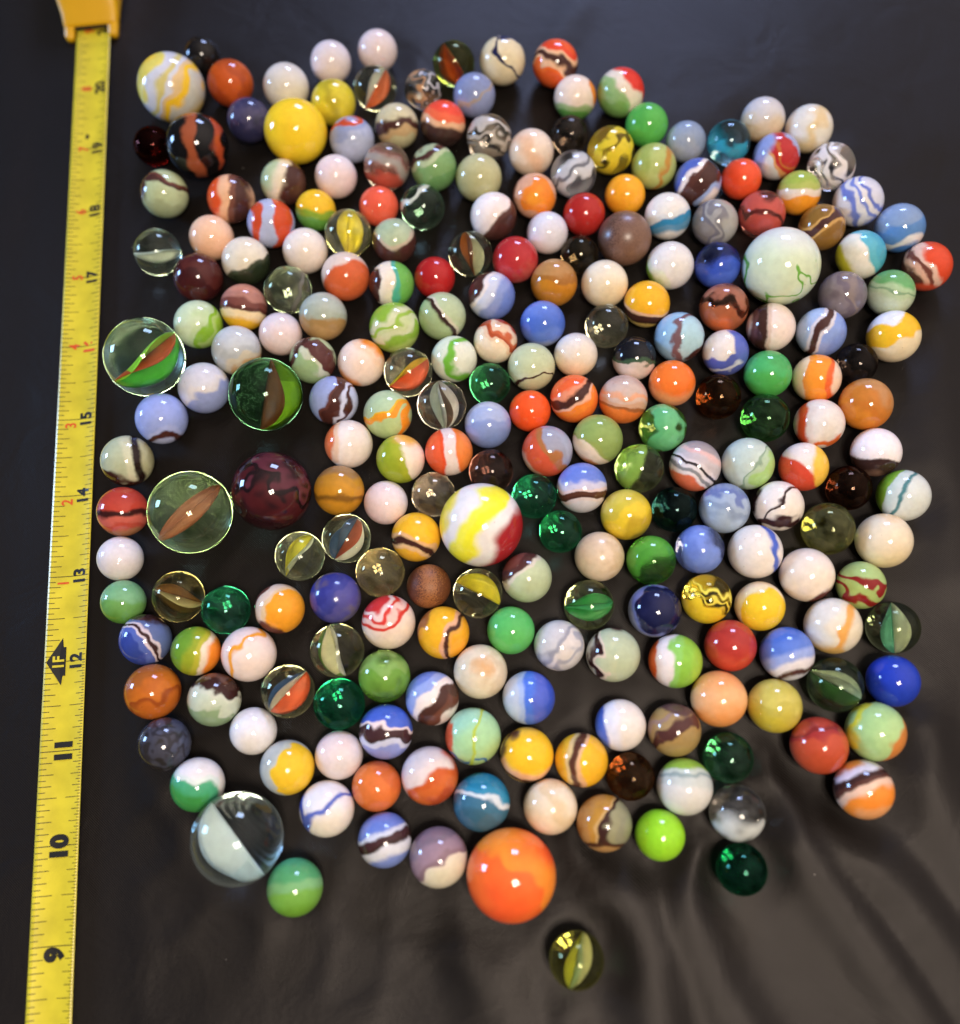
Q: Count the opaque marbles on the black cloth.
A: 180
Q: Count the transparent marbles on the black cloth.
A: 61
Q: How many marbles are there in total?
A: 241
